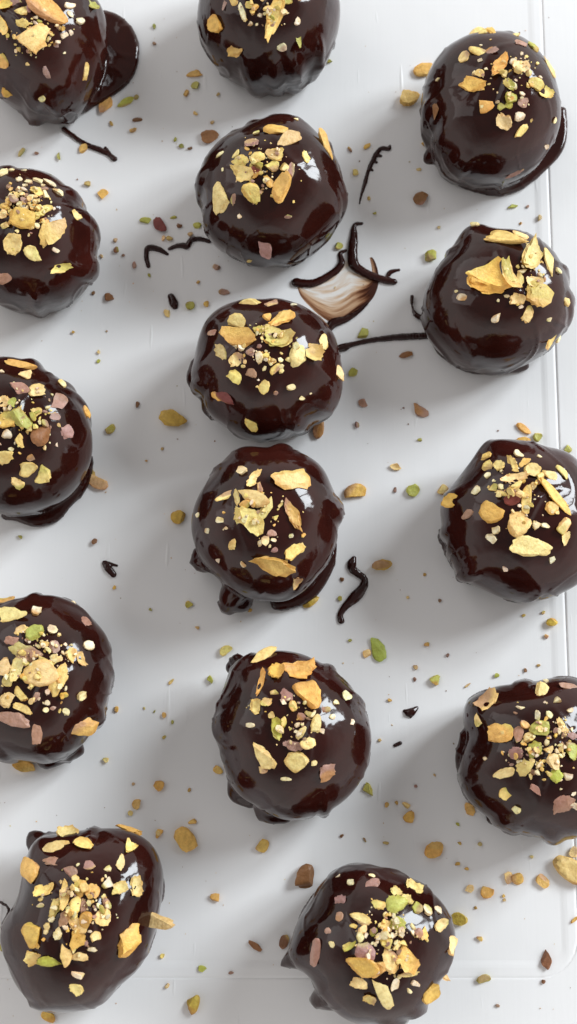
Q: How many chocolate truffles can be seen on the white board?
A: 15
